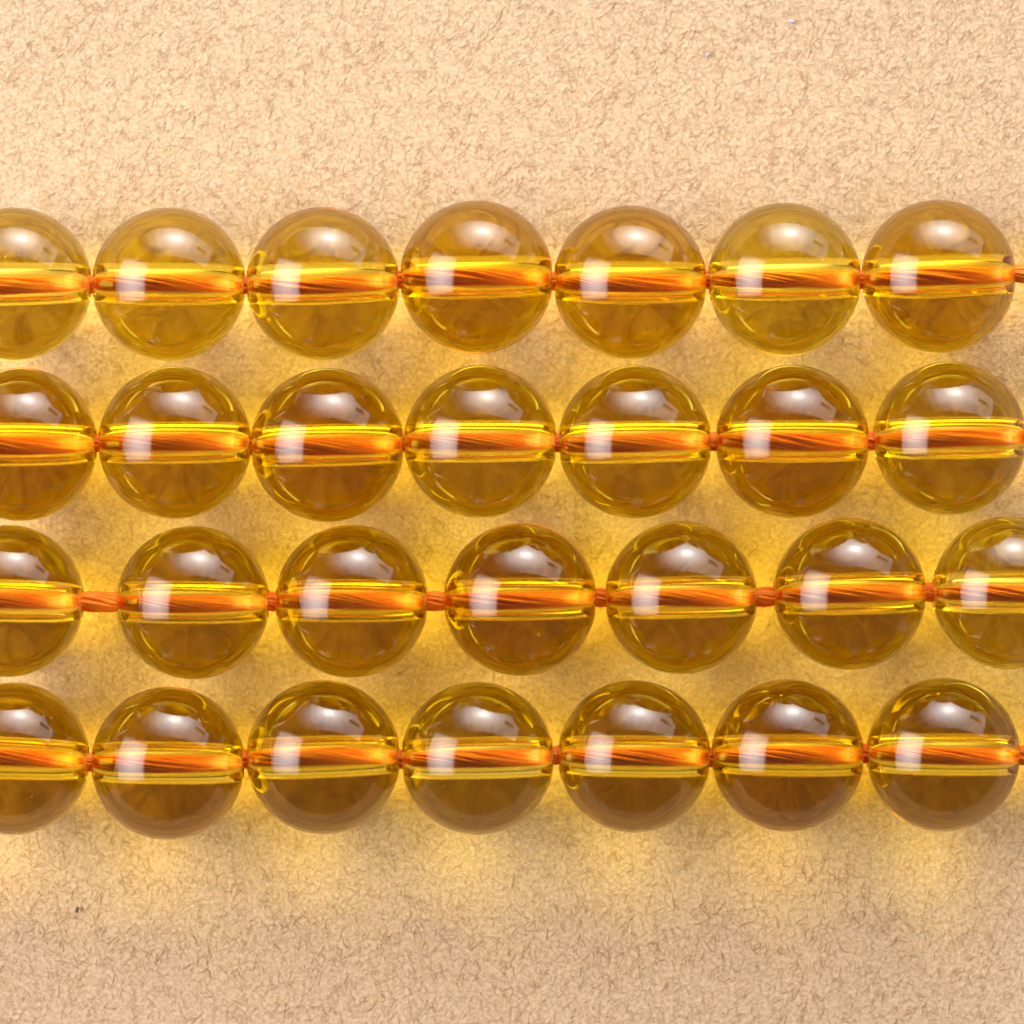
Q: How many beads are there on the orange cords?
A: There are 28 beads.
